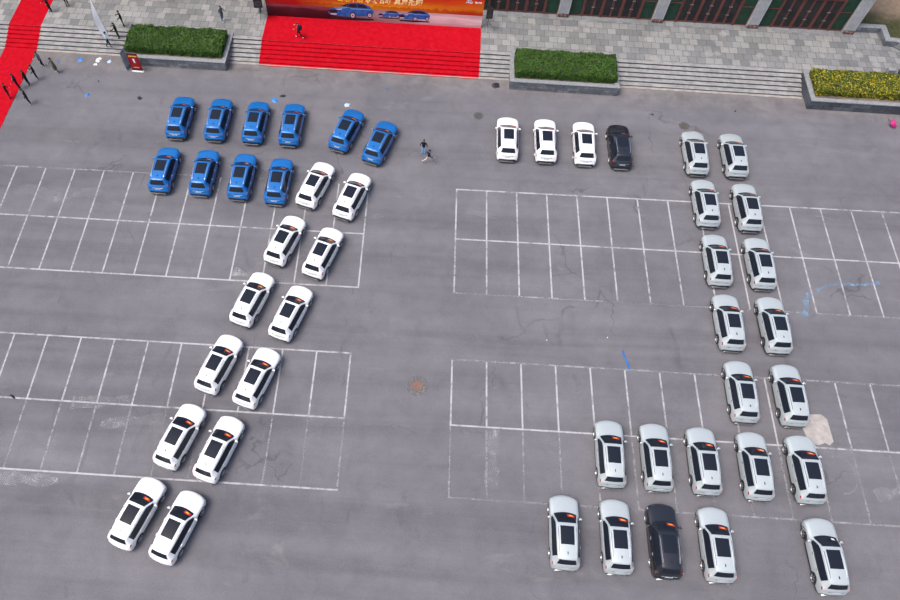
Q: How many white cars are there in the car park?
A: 15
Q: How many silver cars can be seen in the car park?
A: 19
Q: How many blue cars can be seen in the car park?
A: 10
